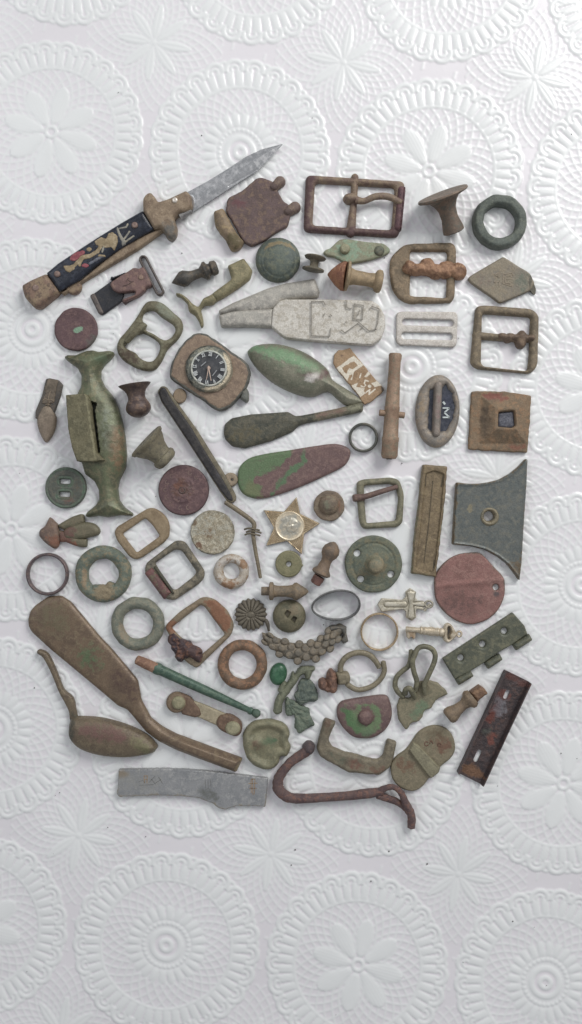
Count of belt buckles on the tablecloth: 8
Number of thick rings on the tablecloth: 5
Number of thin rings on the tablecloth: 4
